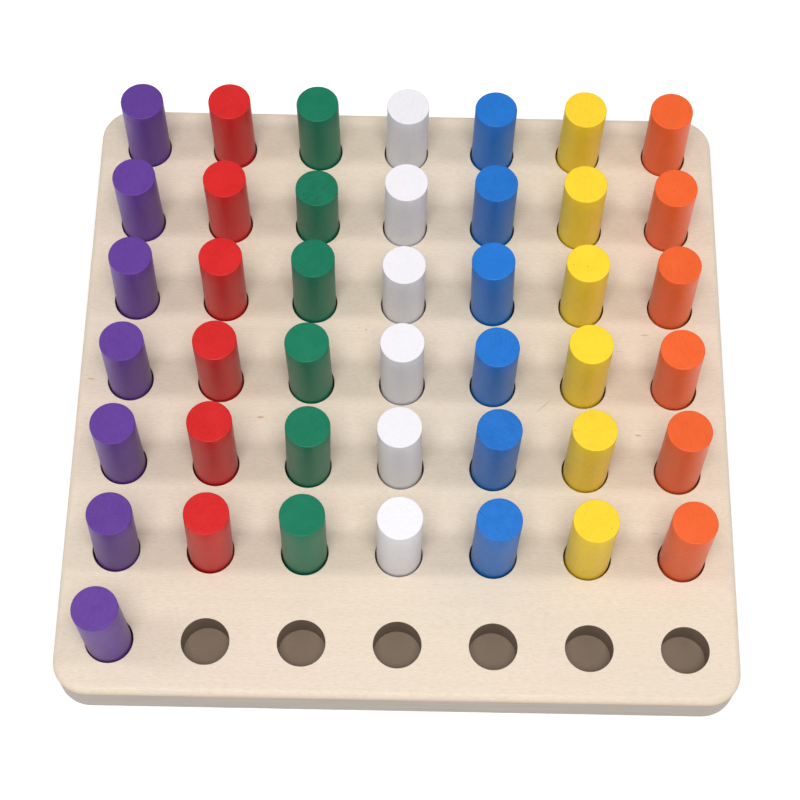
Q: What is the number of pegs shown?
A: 43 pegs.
